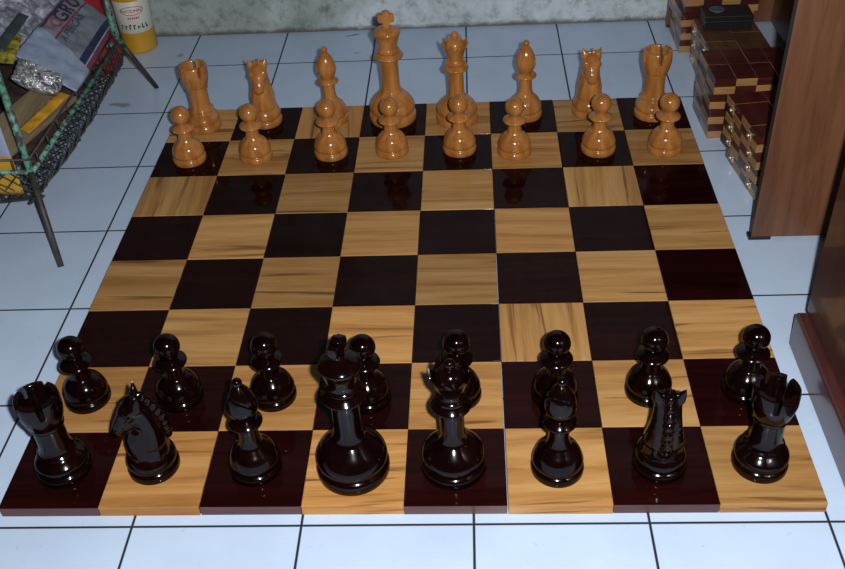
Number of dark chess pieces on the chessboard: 16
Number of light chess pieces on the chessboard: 16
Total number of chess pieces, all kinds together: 32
